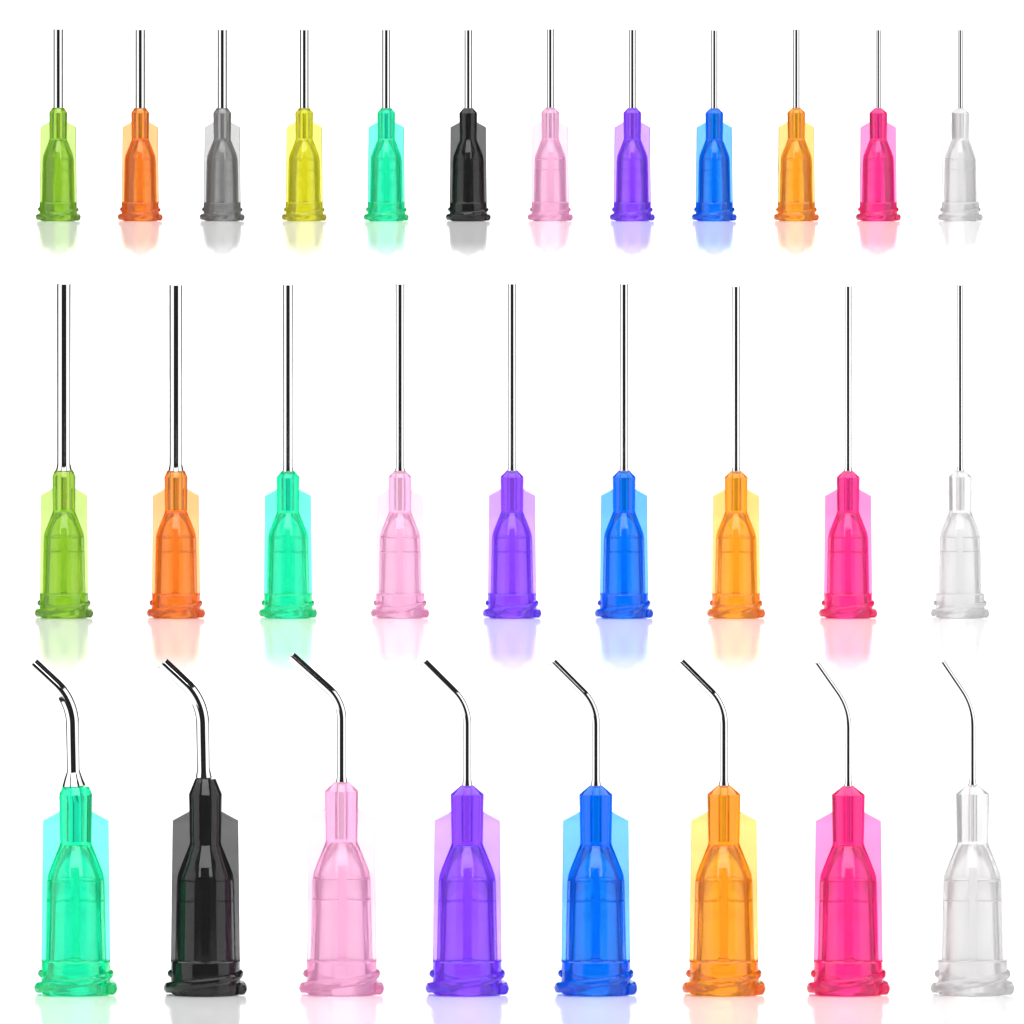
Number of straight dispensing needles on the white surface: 21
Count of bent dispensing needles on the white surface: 8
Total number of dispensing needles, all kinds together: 29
